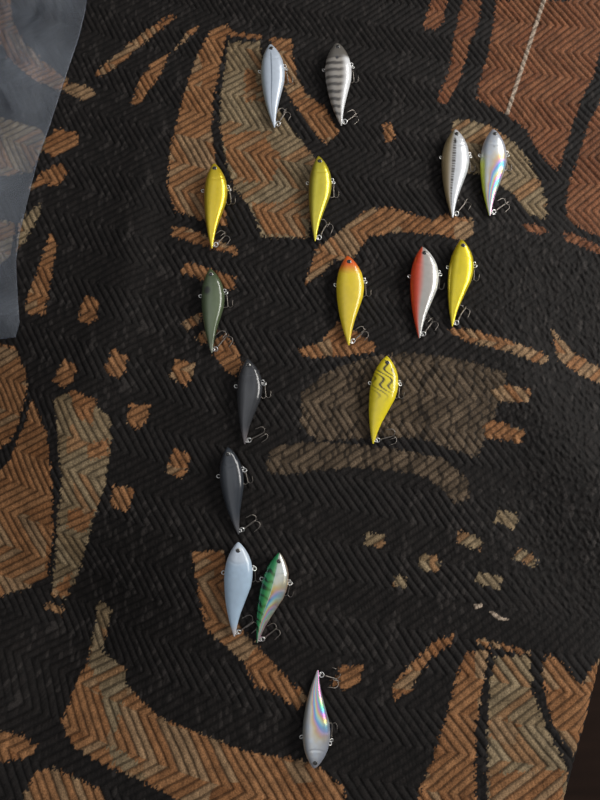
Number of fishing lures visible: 16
